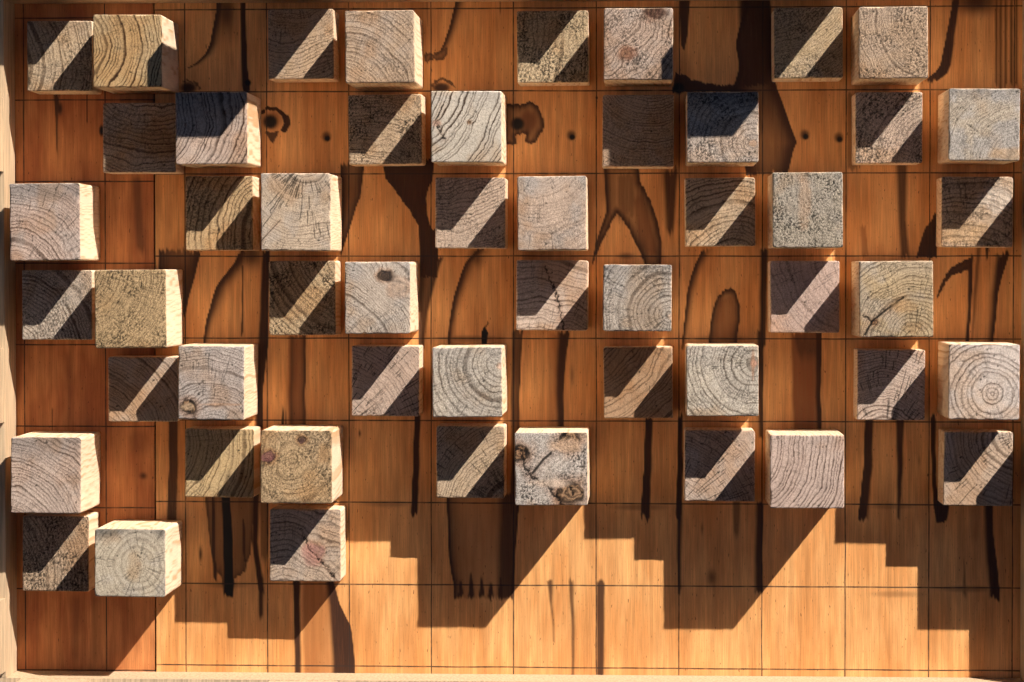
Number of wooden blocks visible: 51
